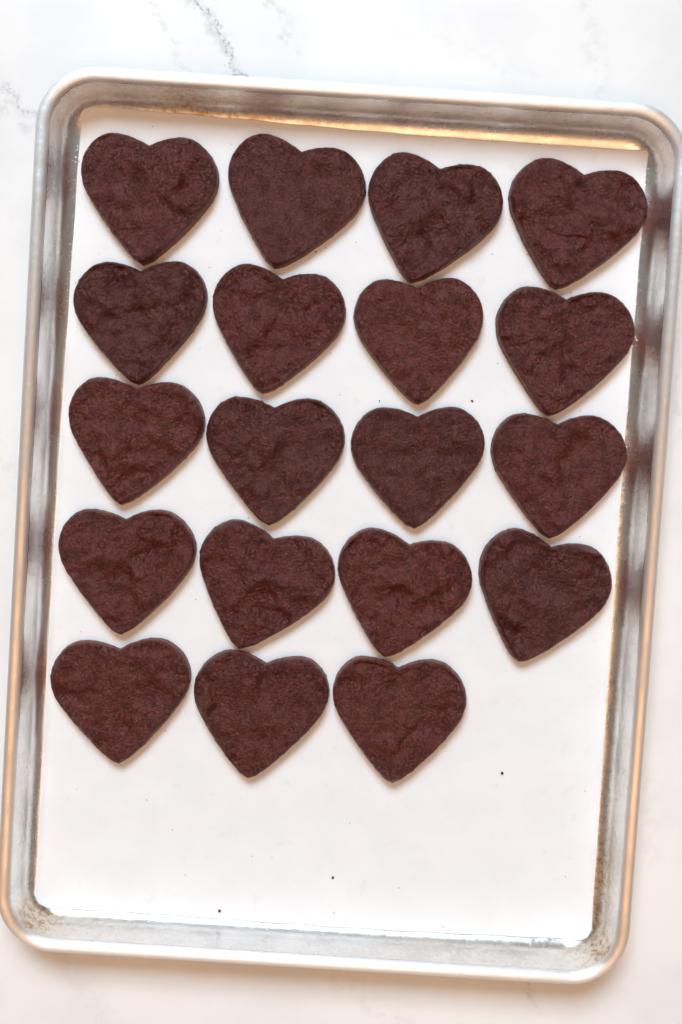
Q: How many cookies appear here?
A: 19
